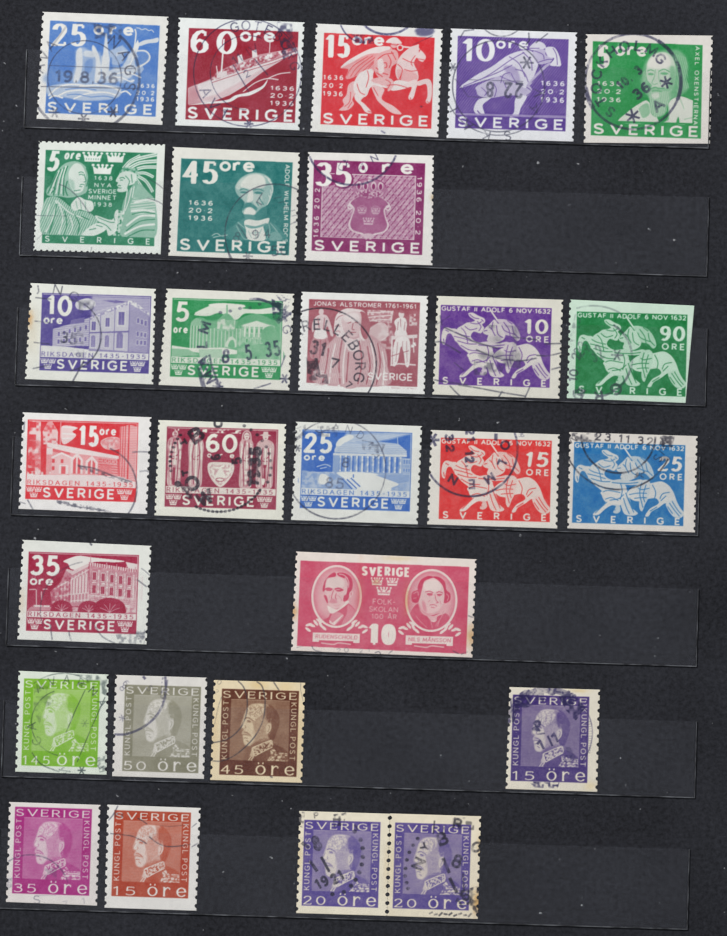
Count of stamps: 28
